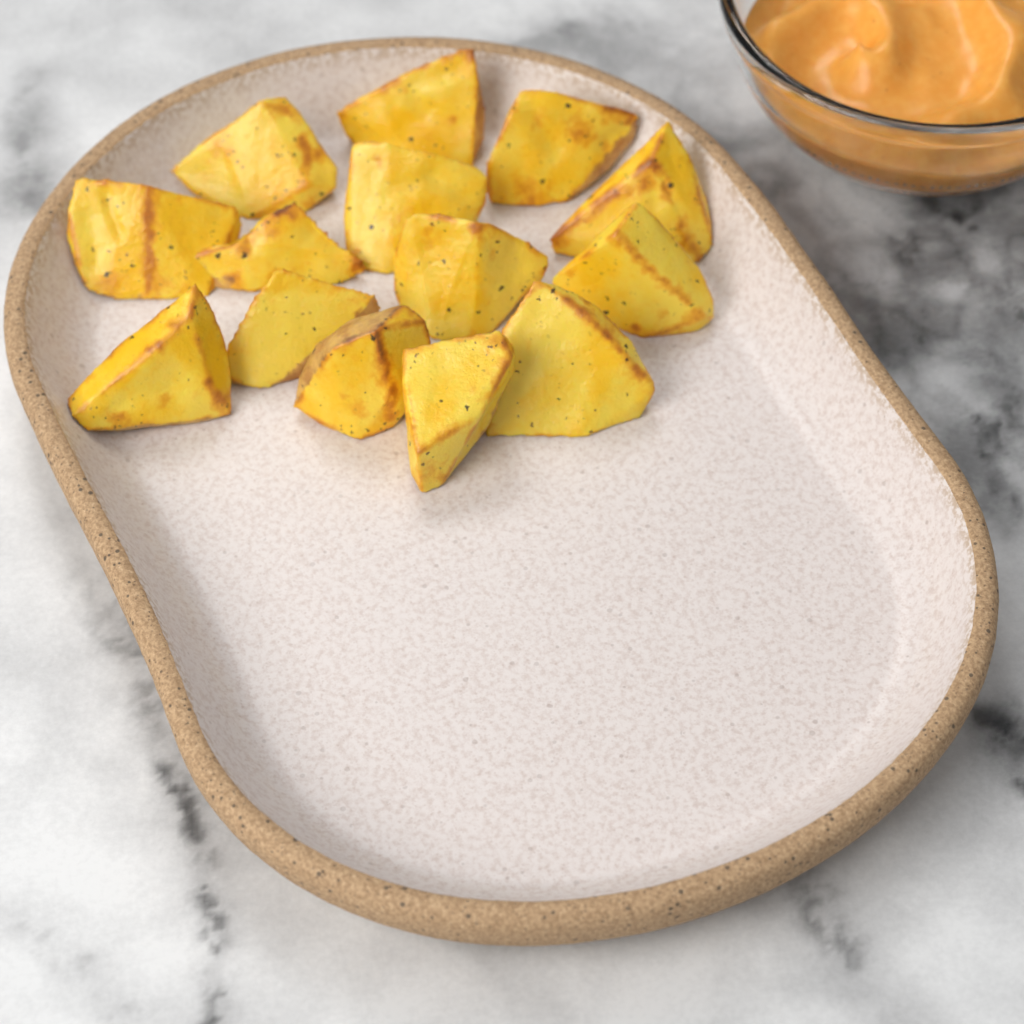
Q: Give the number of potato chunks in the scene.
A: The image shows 14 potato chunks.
